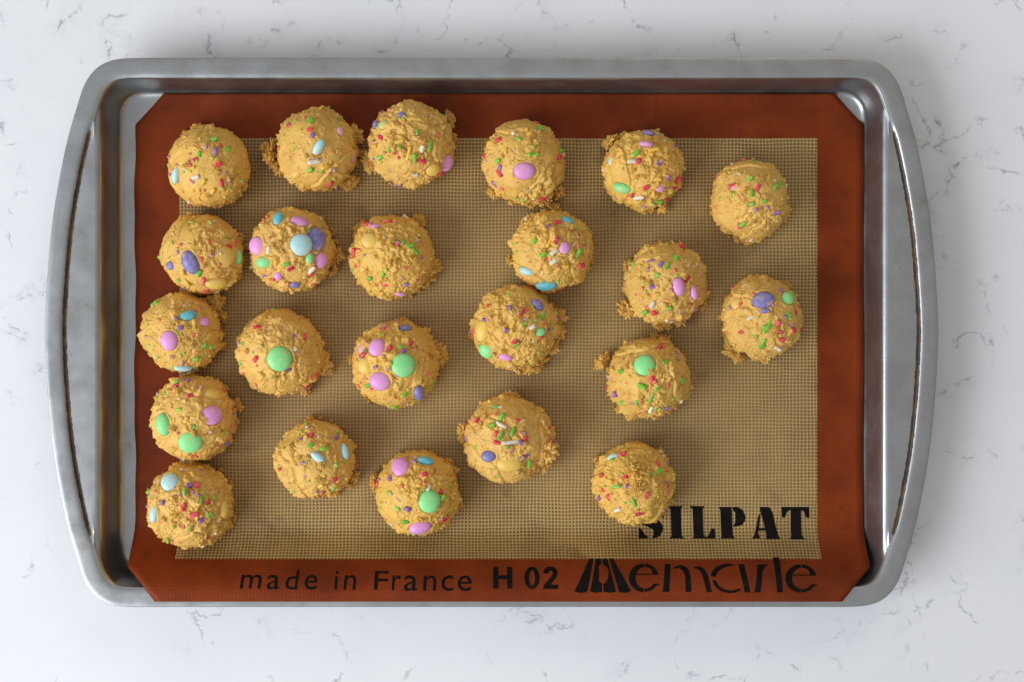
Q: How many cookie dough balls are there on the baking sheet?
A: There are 23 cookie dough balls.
